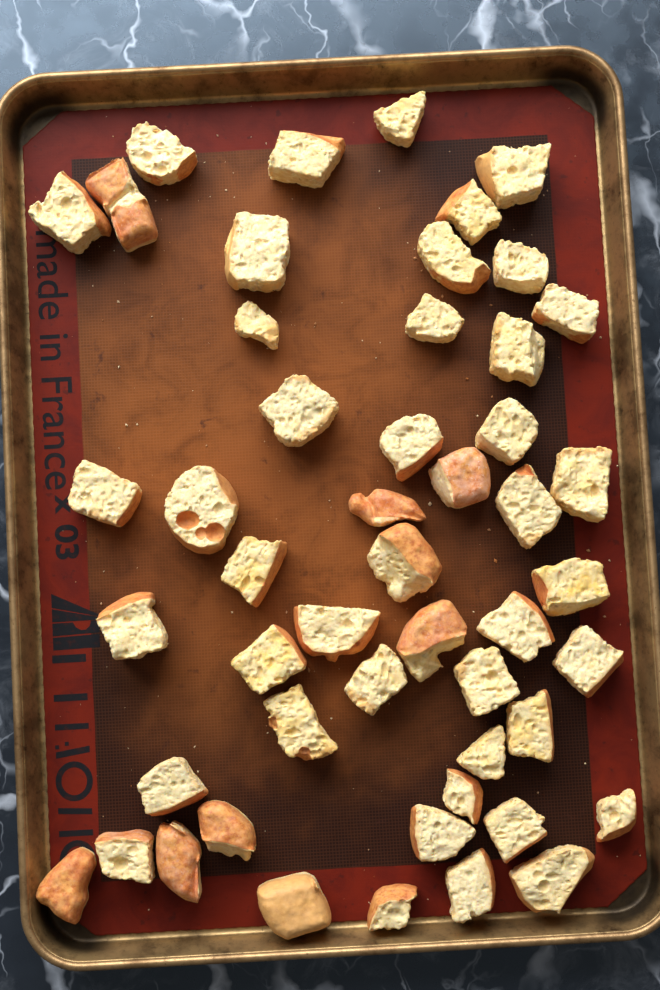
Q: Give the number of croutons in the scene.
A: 50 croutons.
